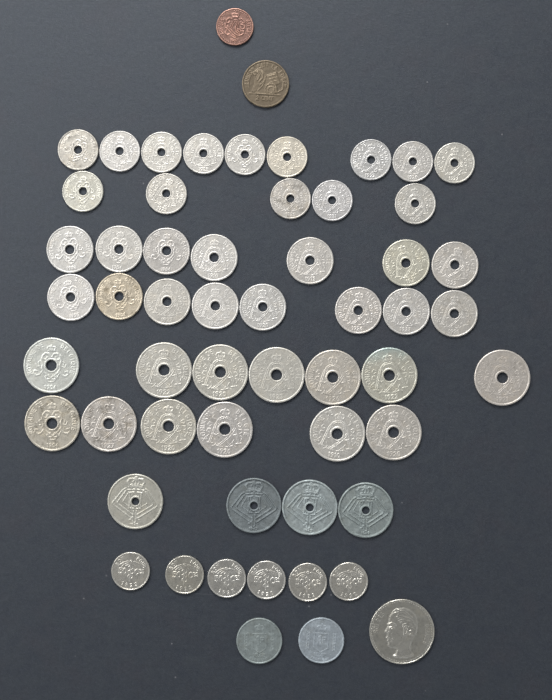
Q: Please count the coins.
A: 57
